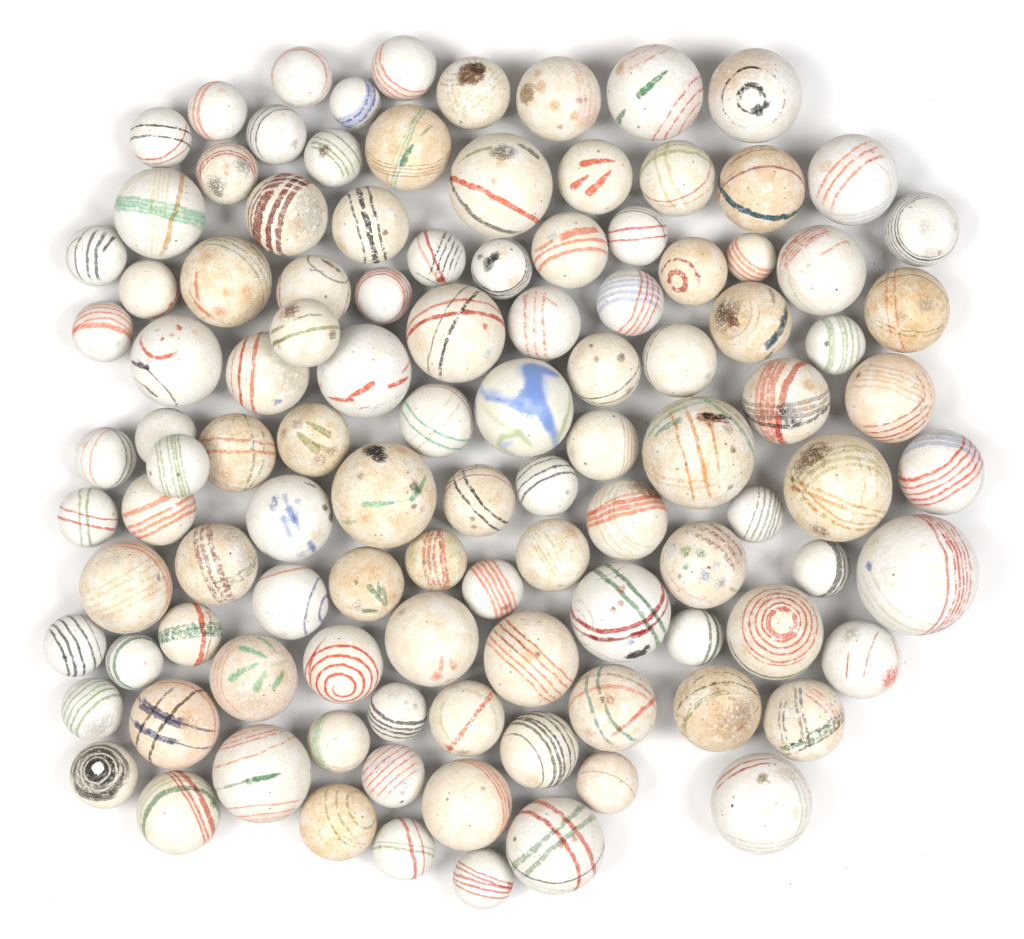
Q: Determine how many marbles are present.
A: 109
